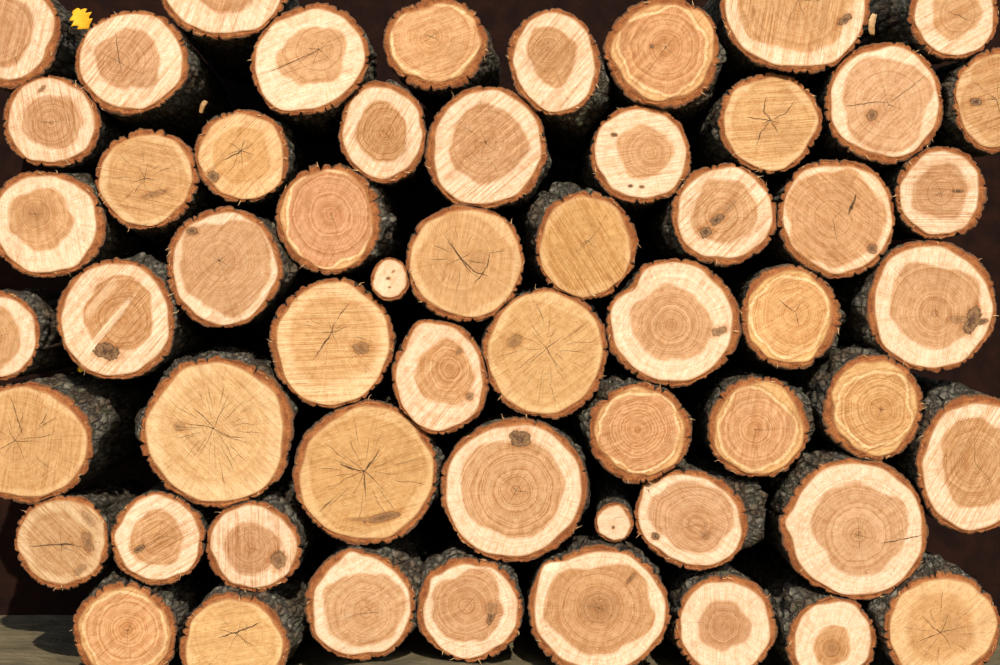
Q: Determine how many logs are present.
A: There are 57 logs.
